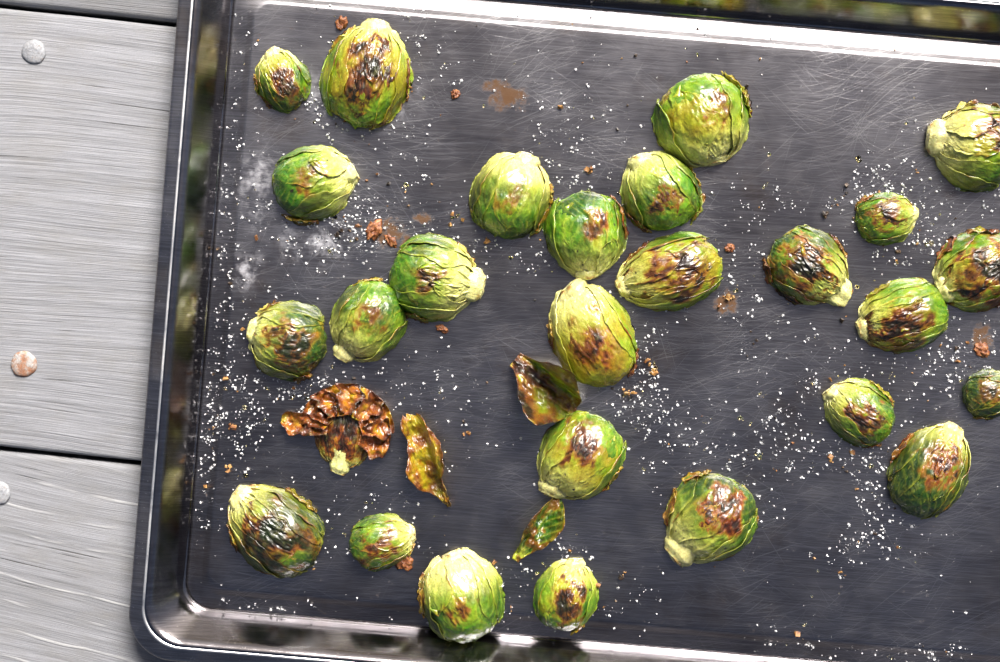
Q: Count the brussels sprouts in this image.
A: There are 27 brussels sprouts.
